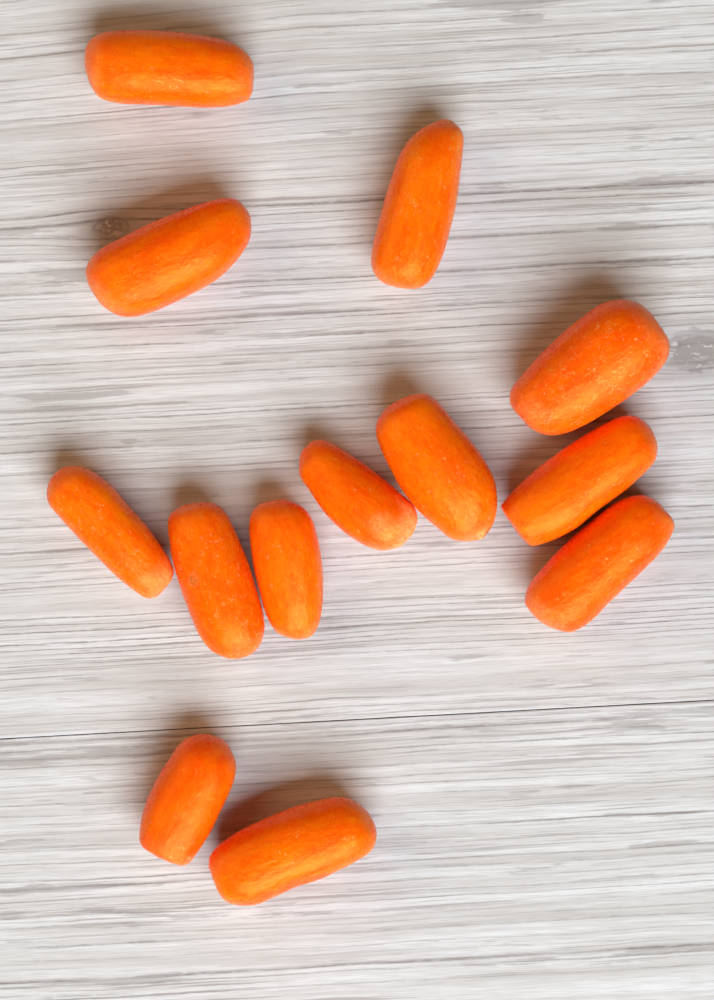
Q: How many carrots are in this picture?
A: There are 13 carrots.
